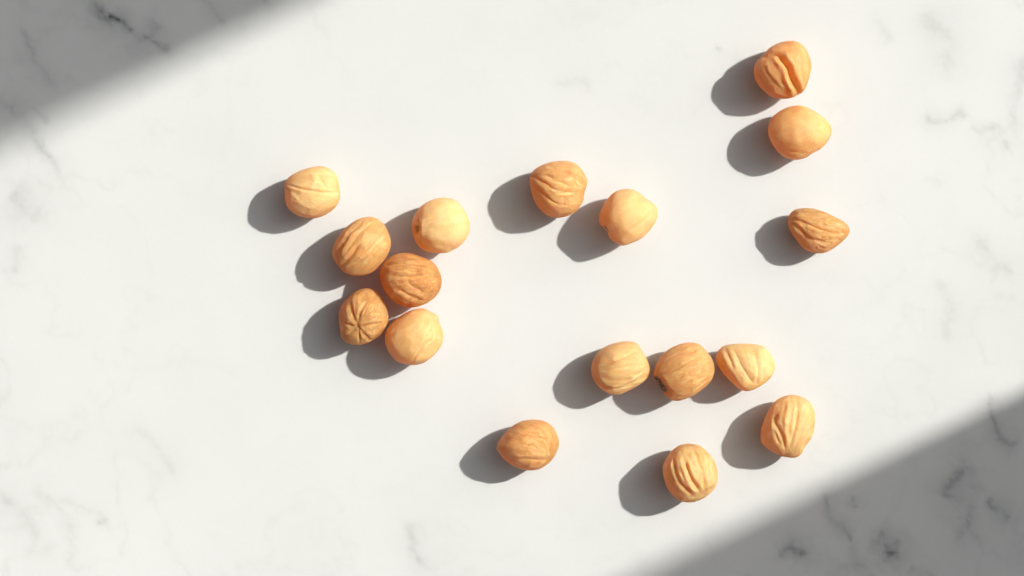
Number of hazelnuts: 17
